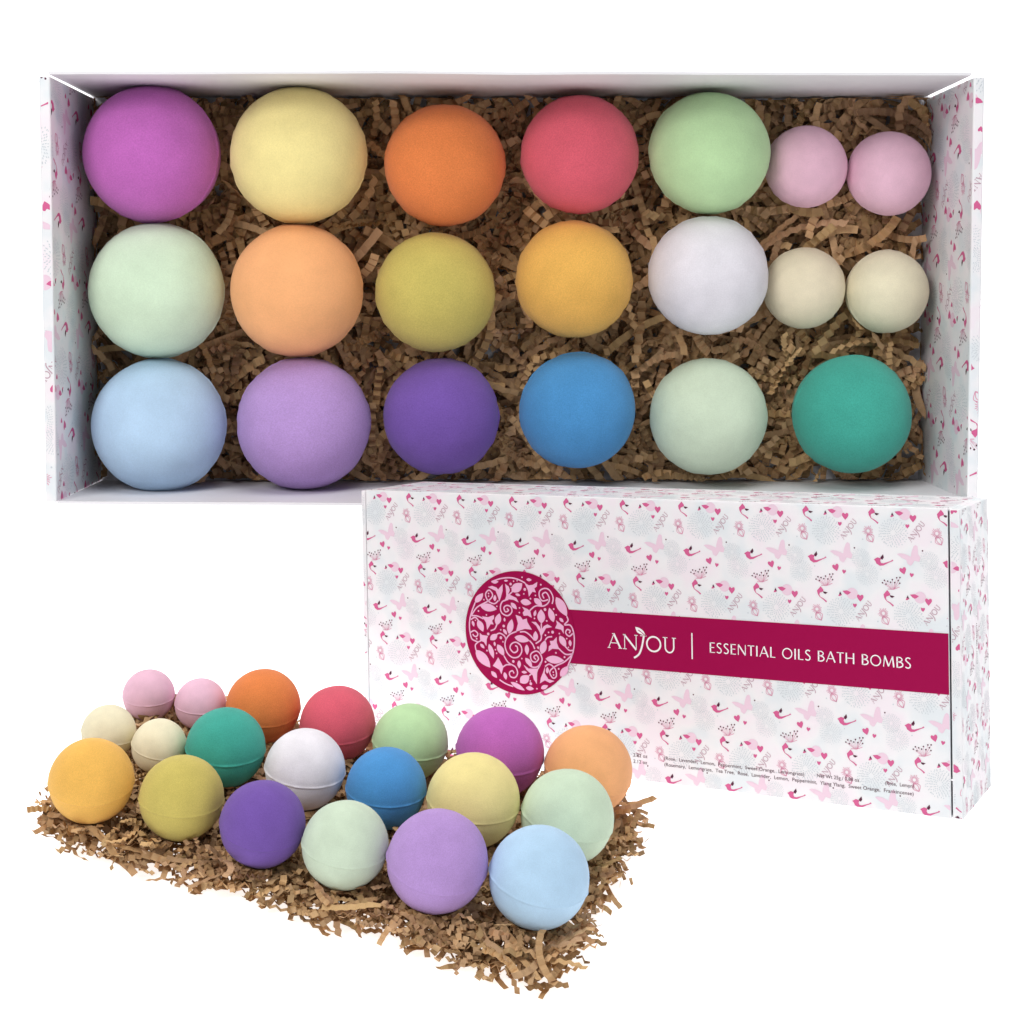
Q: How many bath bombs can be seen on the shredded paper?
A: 40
